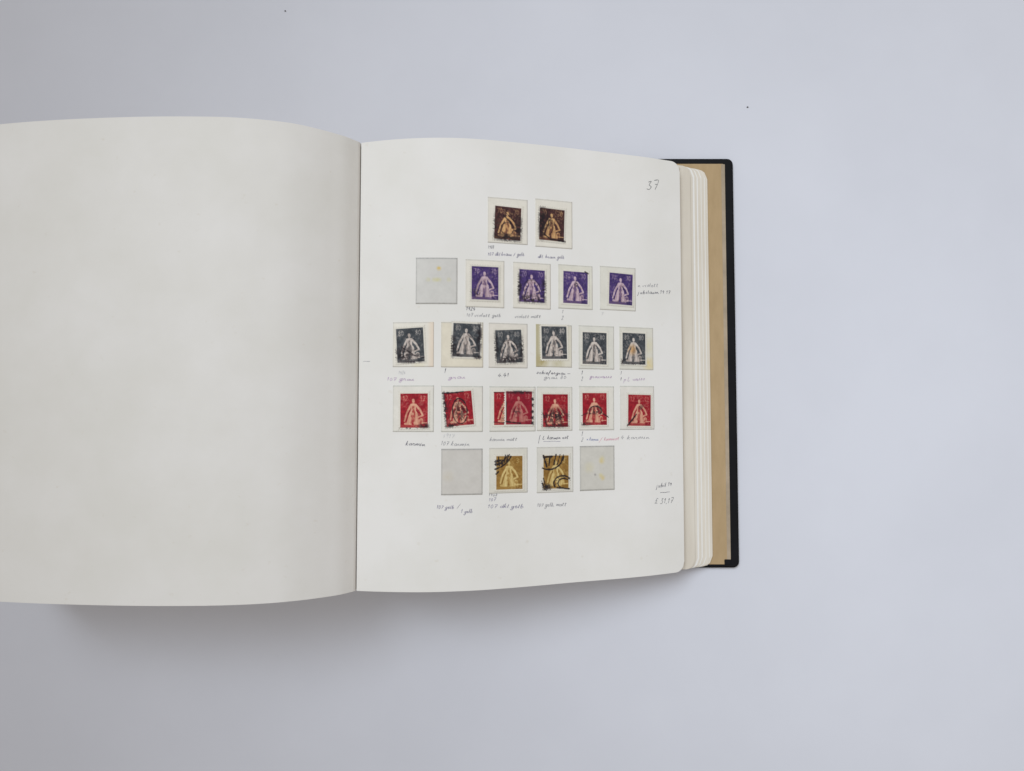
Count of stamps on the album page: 21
